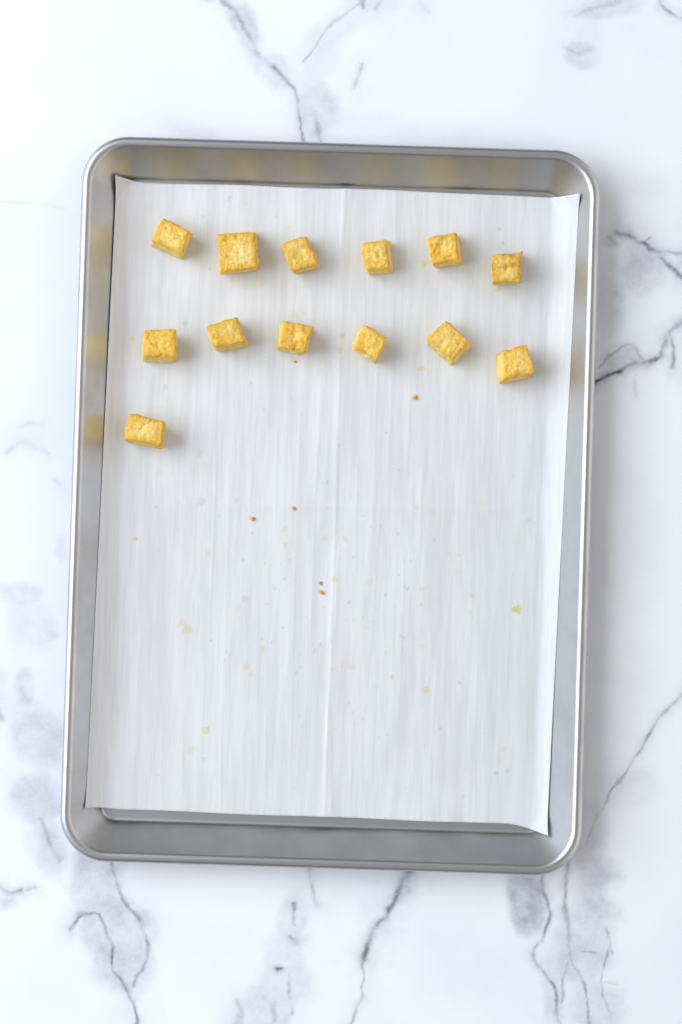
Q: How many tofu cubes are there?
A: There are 13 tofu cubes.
